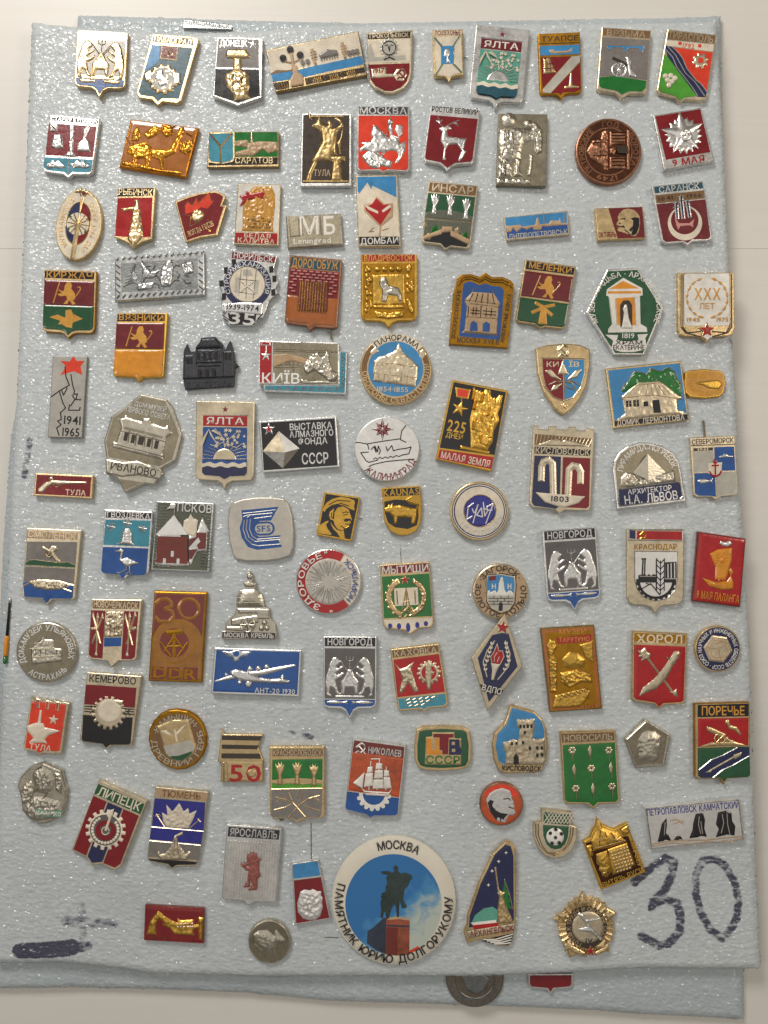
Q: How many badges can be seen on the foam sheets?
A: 107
